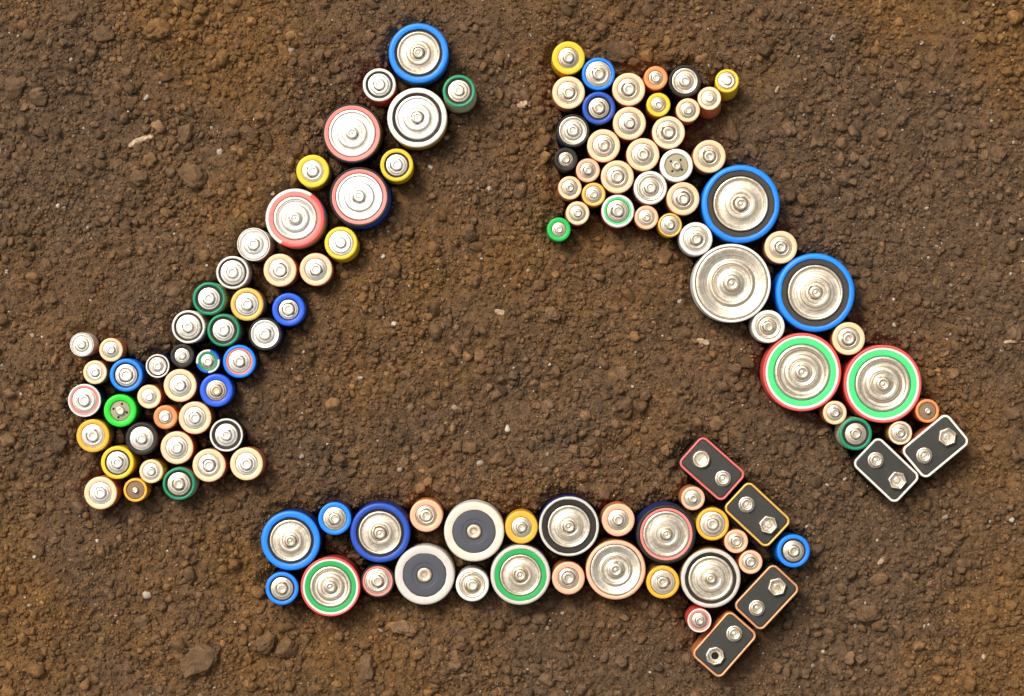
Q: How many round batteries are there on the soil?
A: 114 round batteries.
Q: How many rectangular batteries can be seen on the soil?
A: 6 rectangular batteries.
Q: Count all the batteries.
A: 120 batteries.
